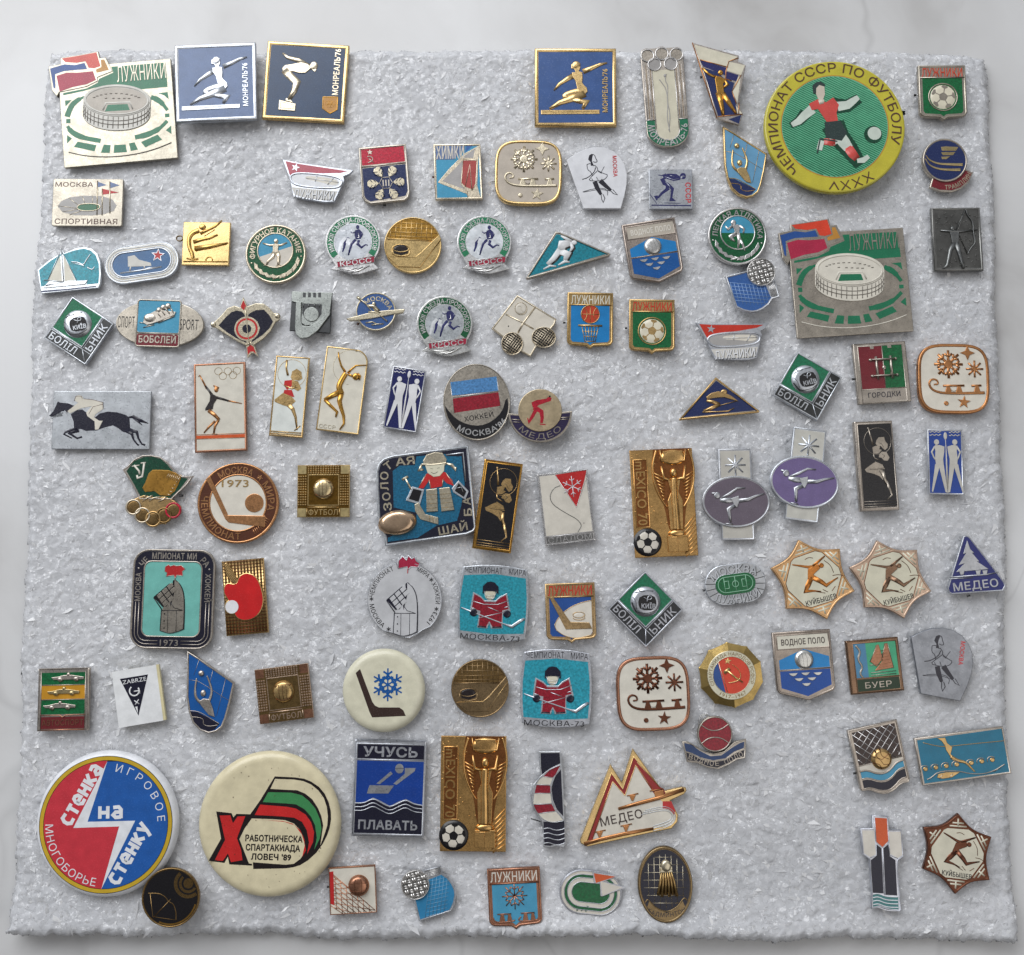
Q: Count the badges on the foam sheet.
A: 101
